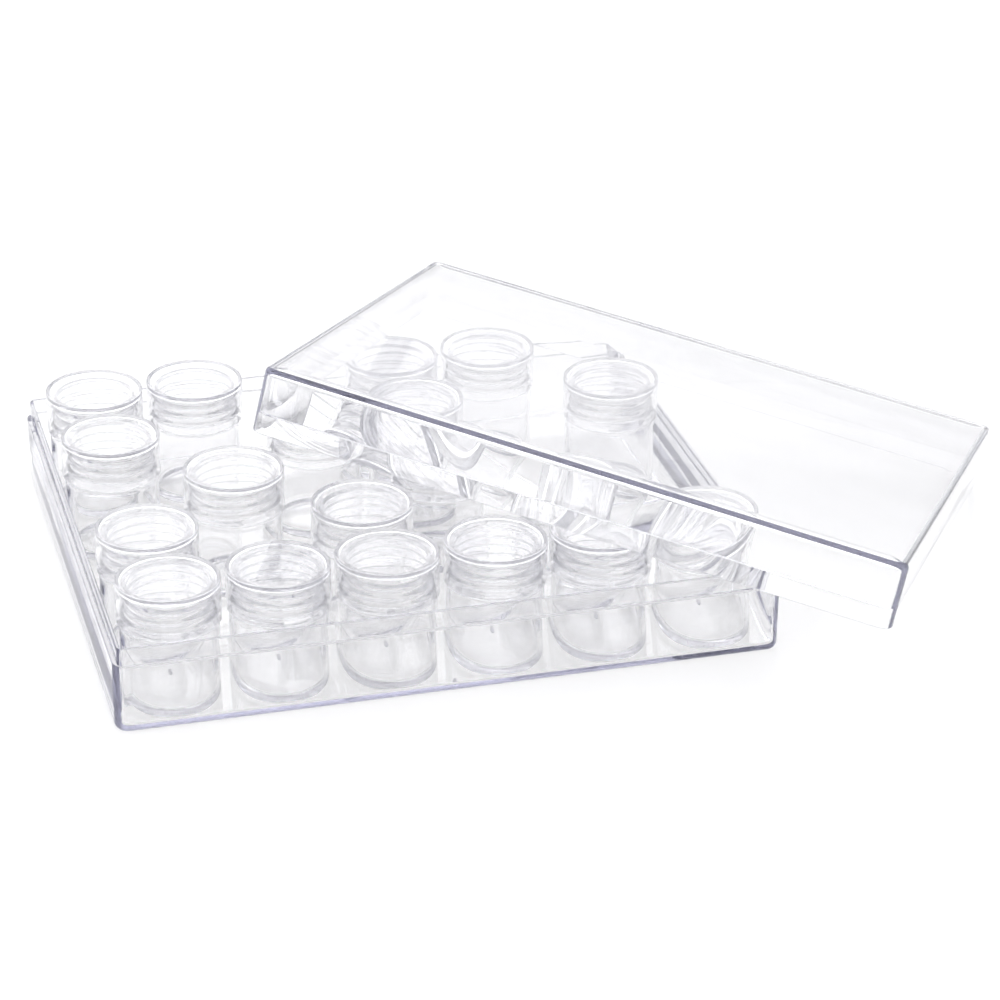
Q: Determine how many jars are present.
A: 19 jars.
